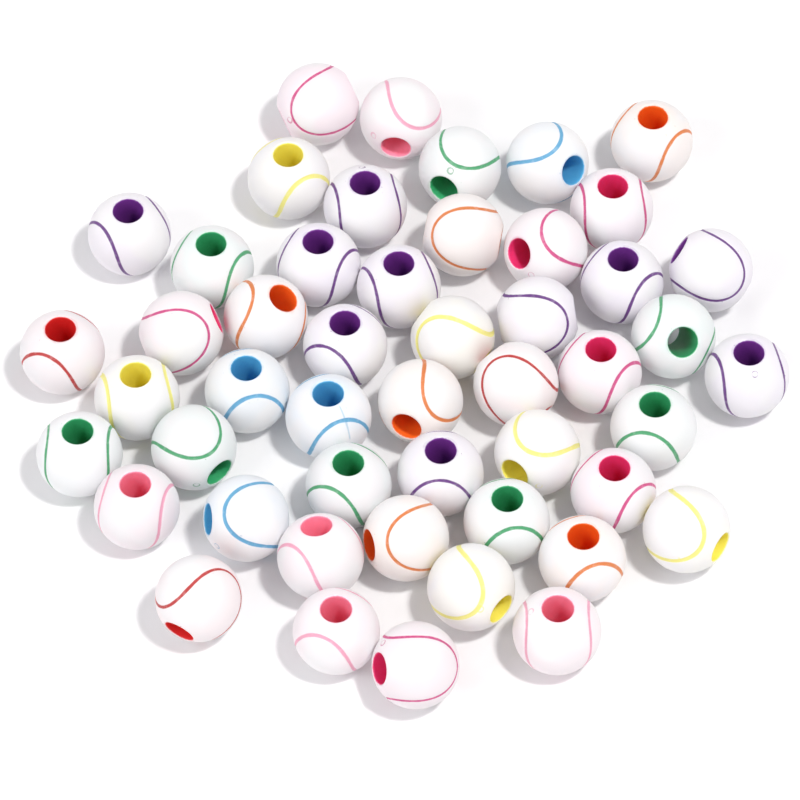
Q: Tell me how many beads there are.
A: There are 49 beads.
